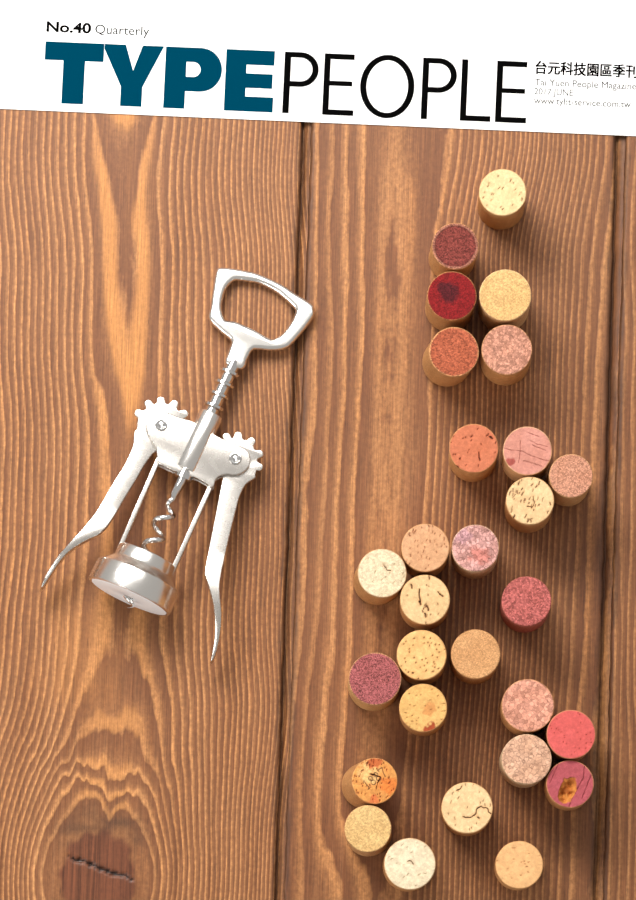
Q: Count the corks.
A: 28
